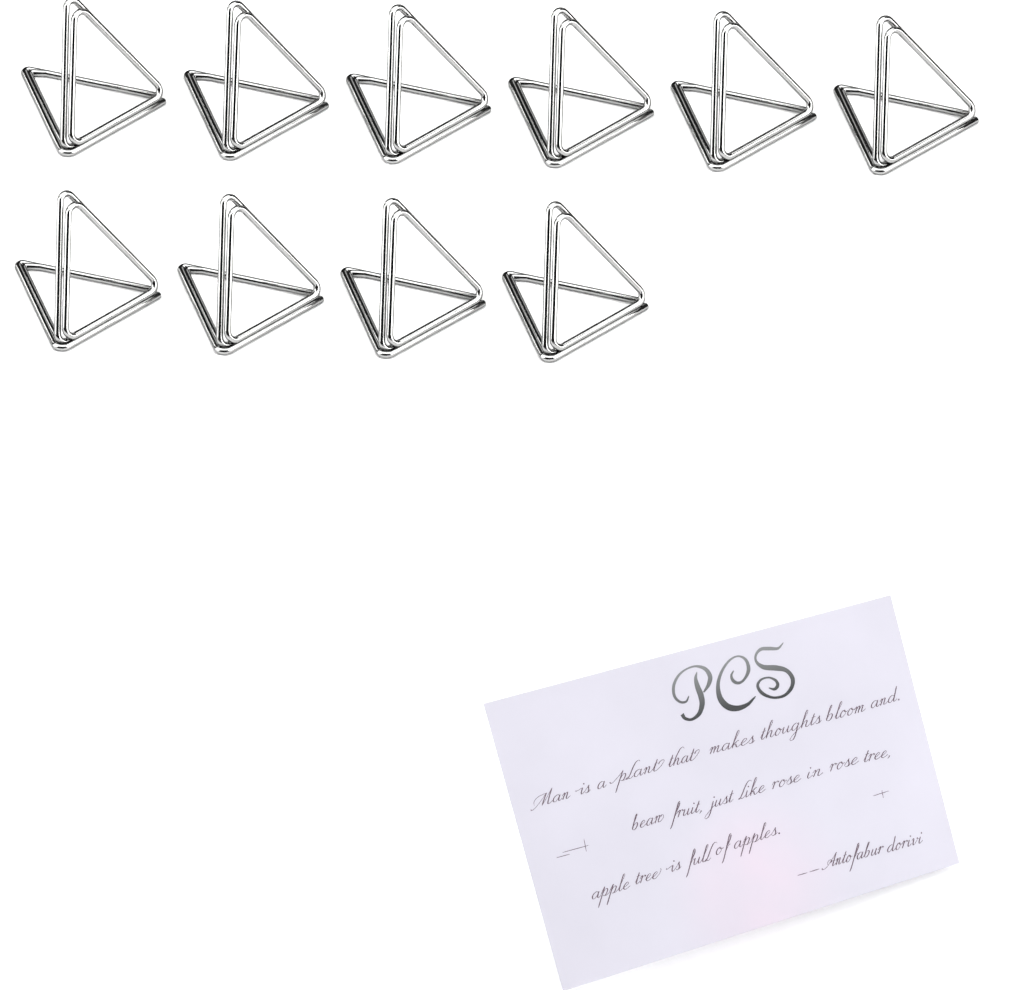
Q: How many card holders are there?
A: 10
